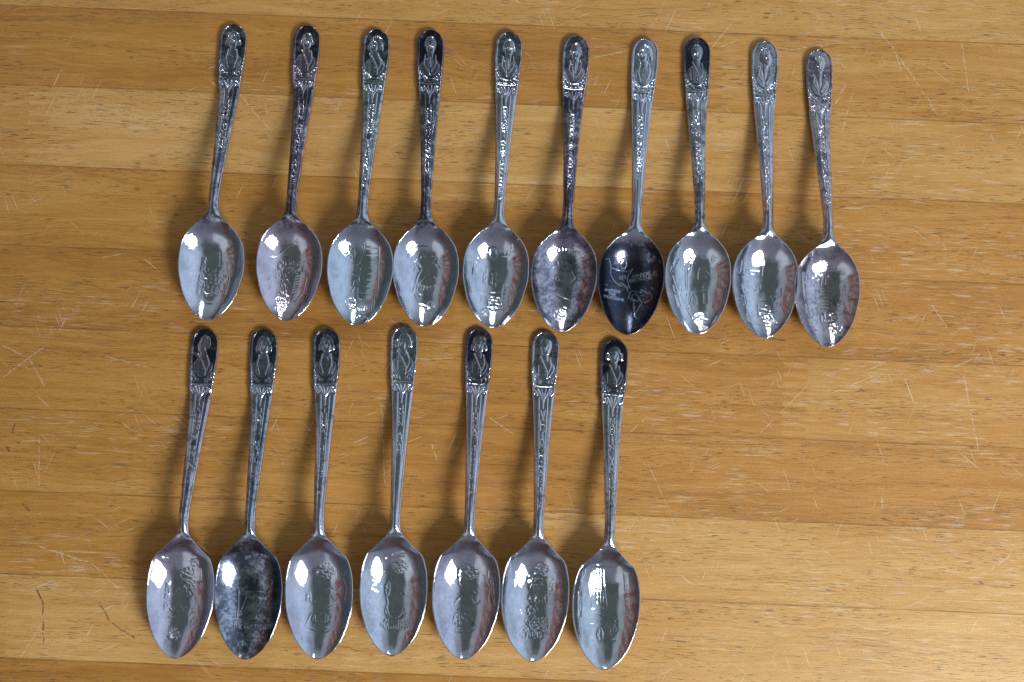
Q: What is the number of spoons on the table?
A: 17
